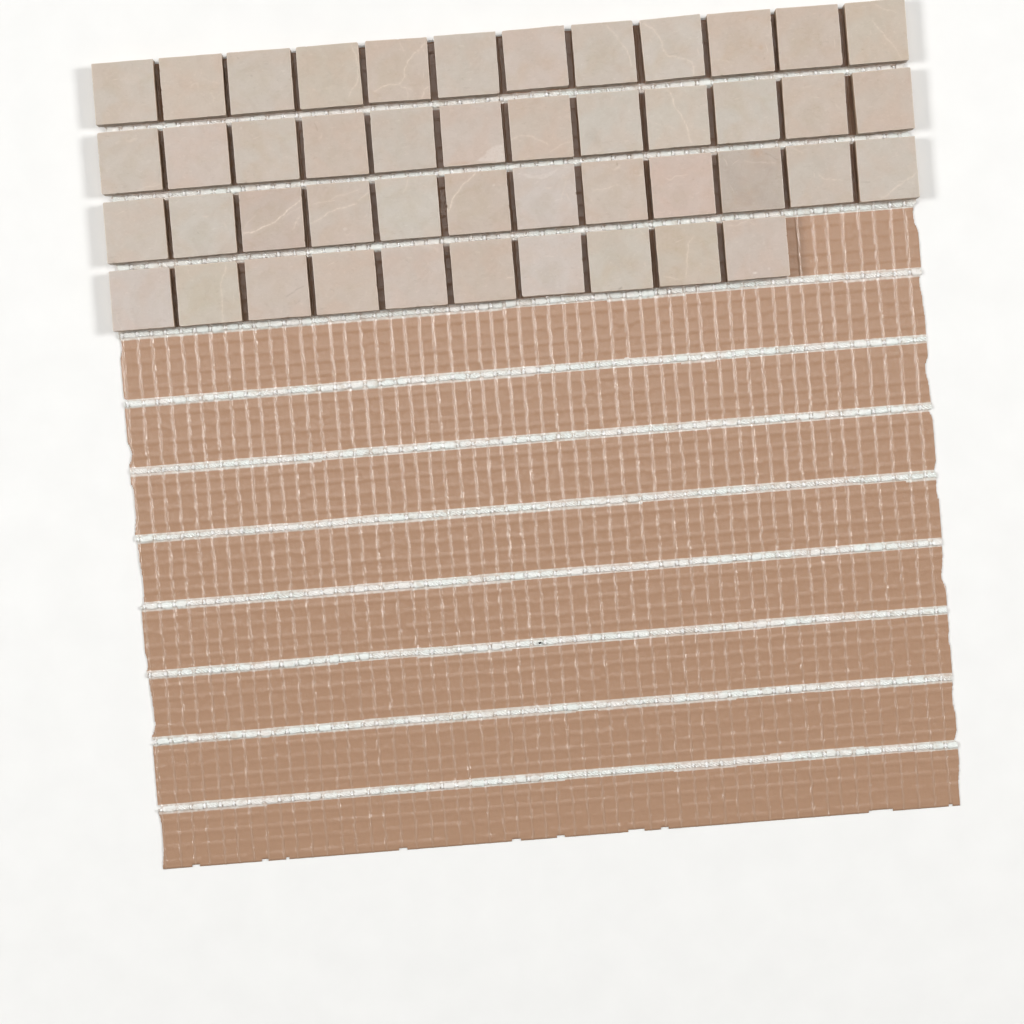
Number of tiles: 46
